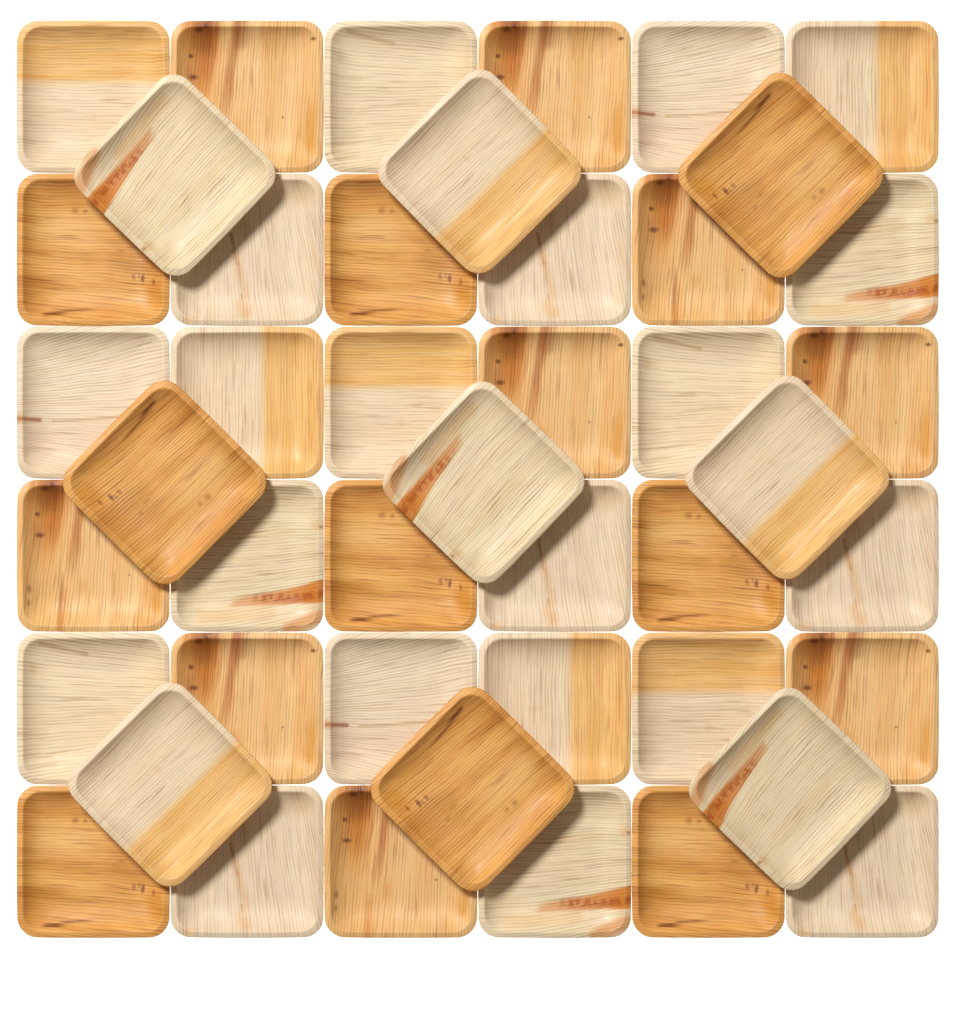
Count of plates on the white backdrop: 45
